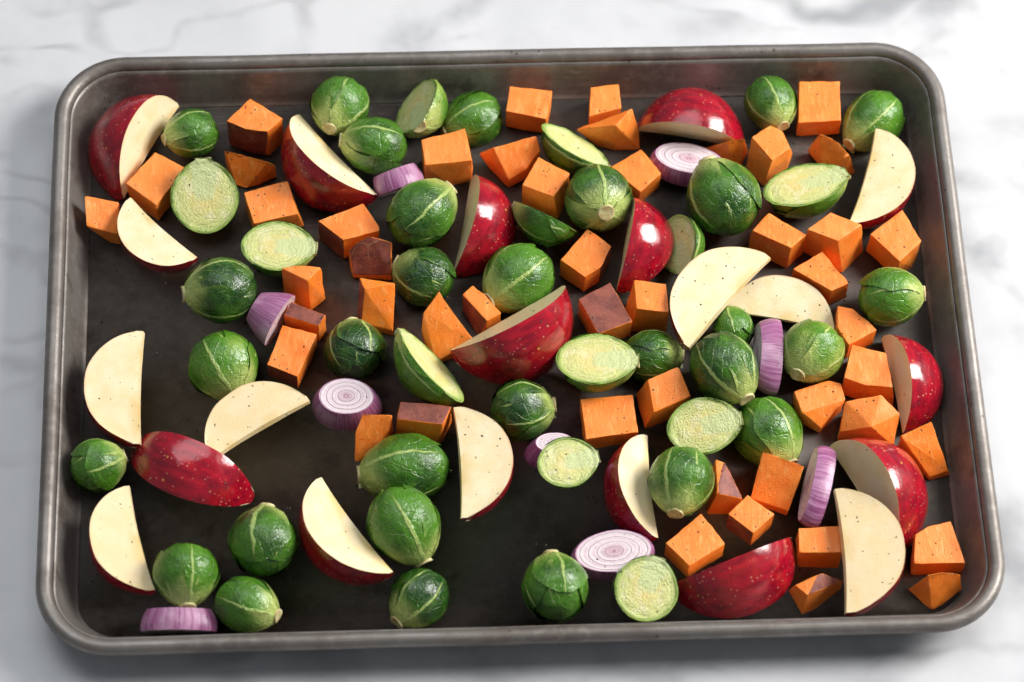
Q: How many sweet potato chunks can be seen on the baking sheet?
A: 48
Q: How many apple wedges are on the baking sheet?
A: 21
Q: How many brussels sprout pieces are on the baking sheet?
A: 42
